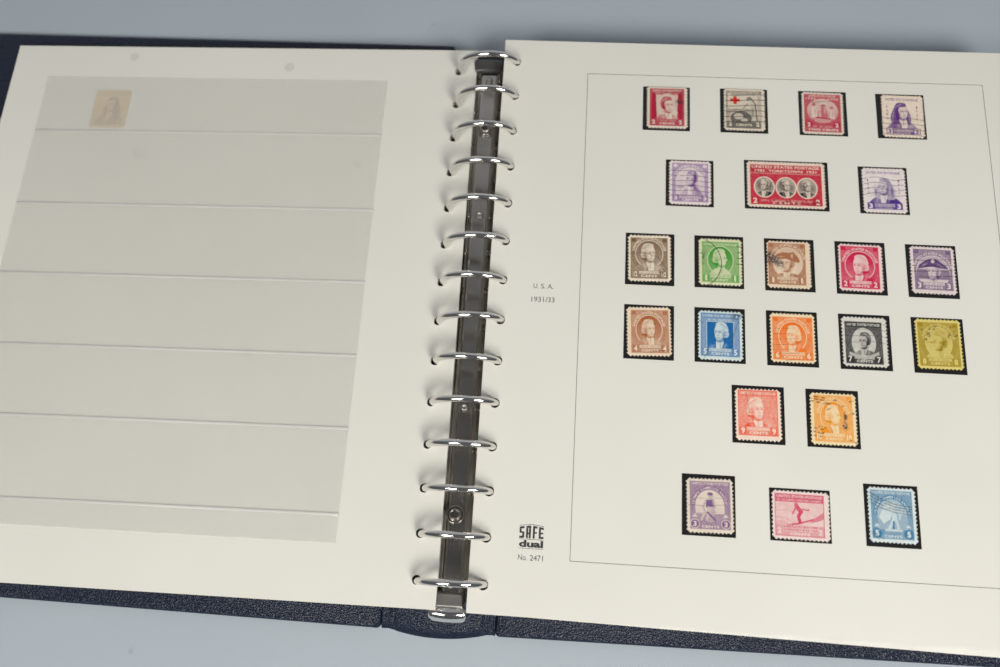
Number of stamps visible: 23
